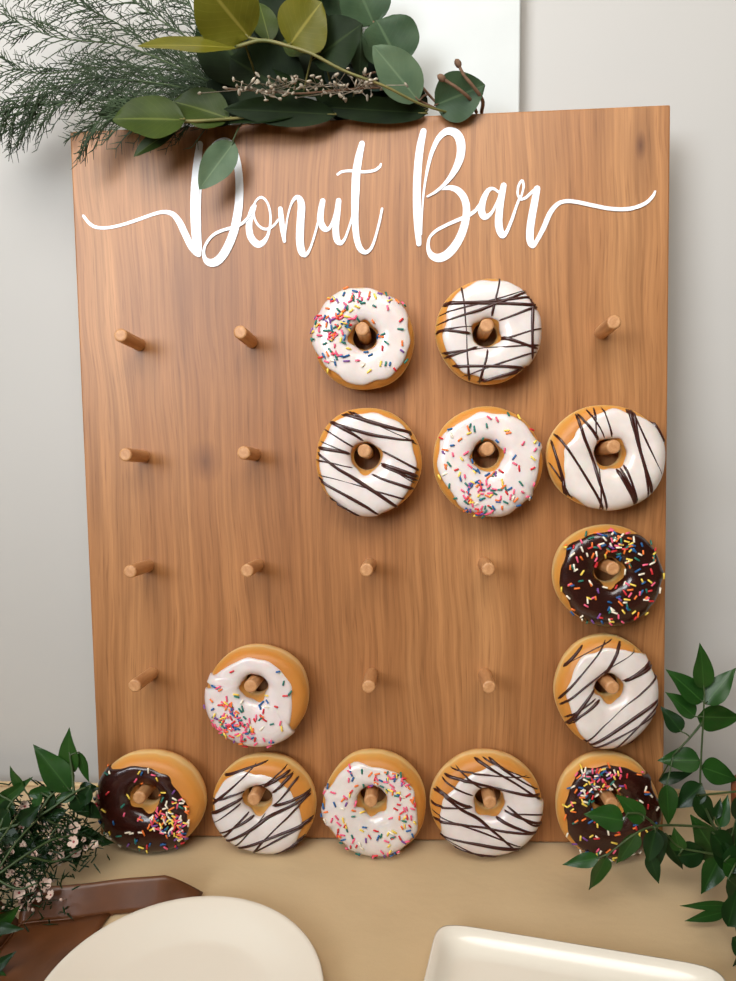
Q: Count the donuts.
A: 13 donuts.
